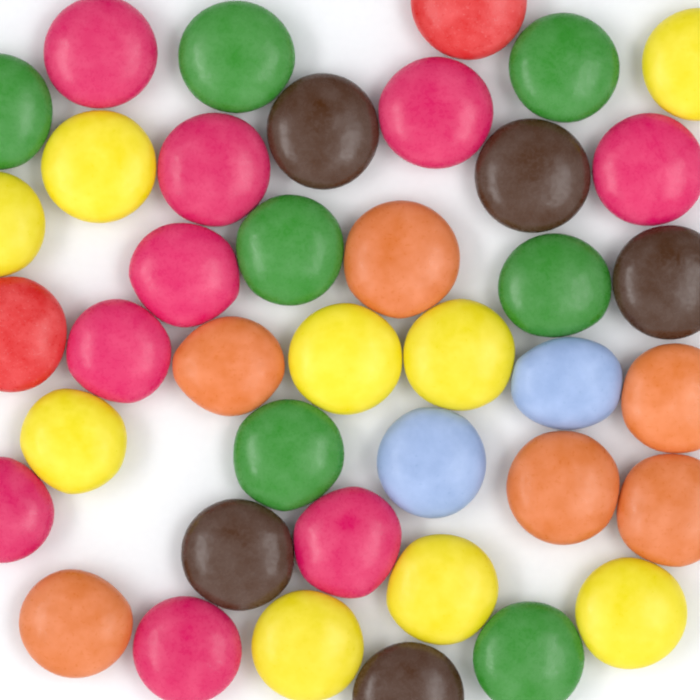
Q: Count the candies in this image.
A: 40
